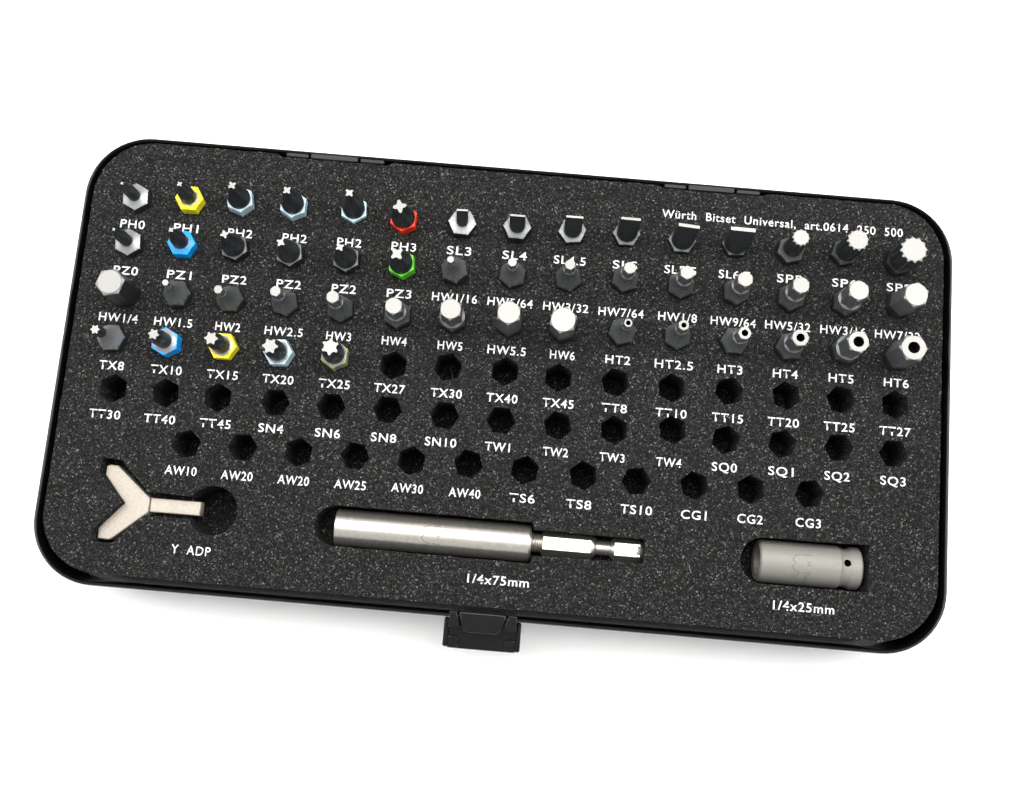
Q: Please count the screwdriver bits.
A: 50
